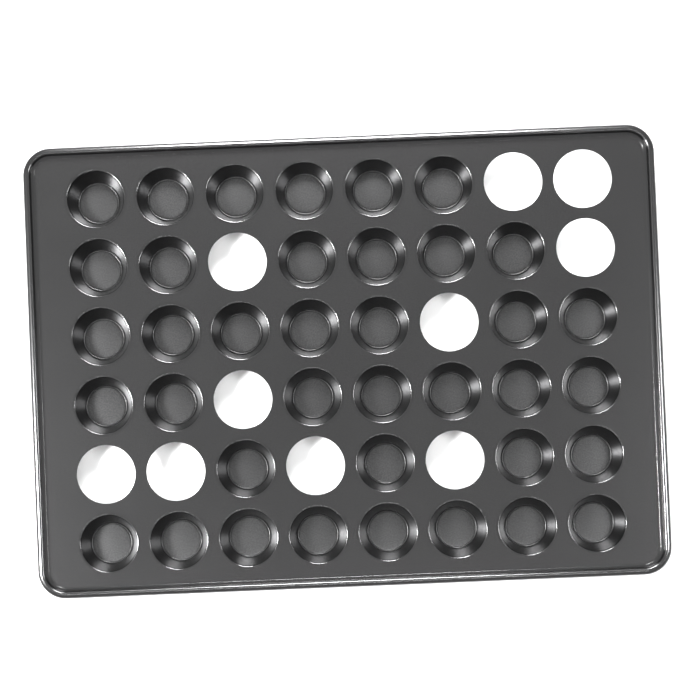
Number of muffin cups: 38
